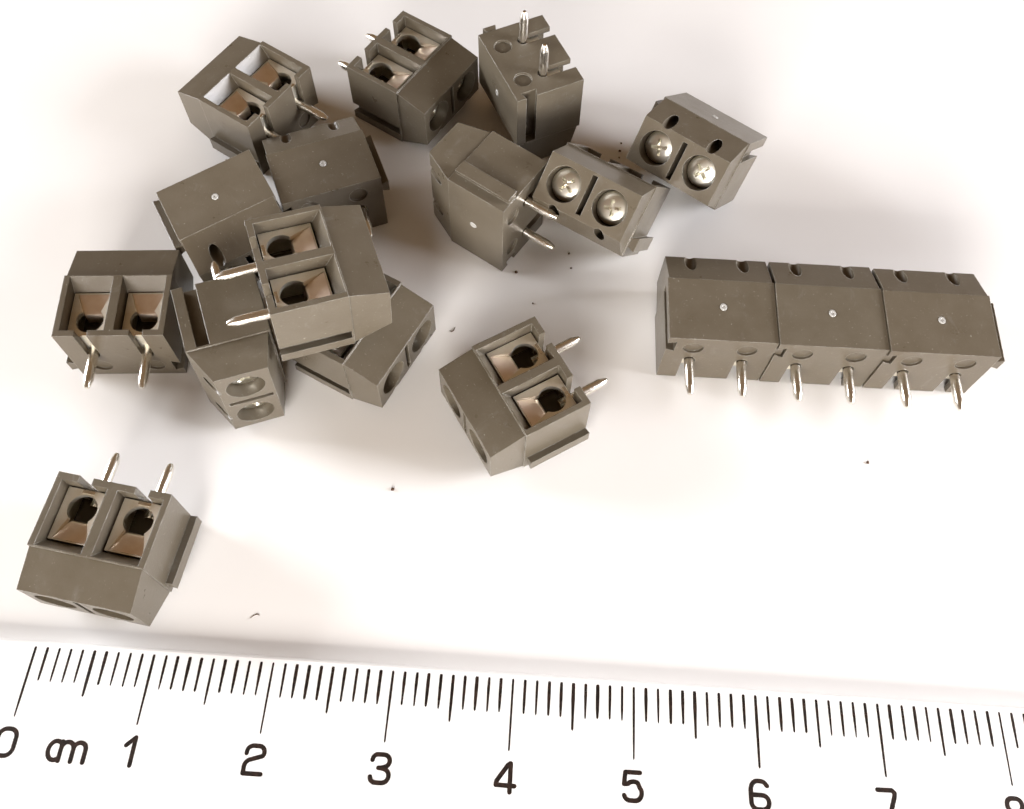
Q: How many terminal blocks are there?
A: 17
